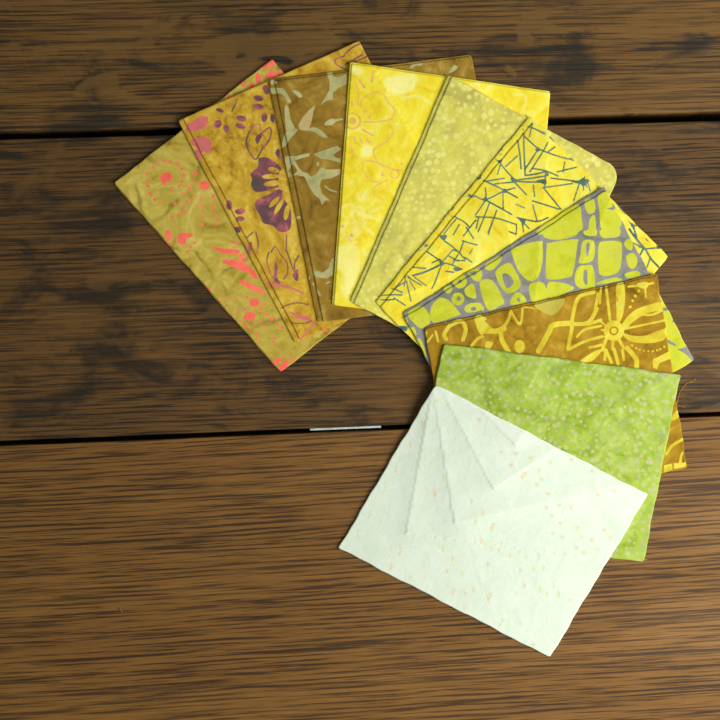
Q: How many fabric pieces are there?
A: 10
